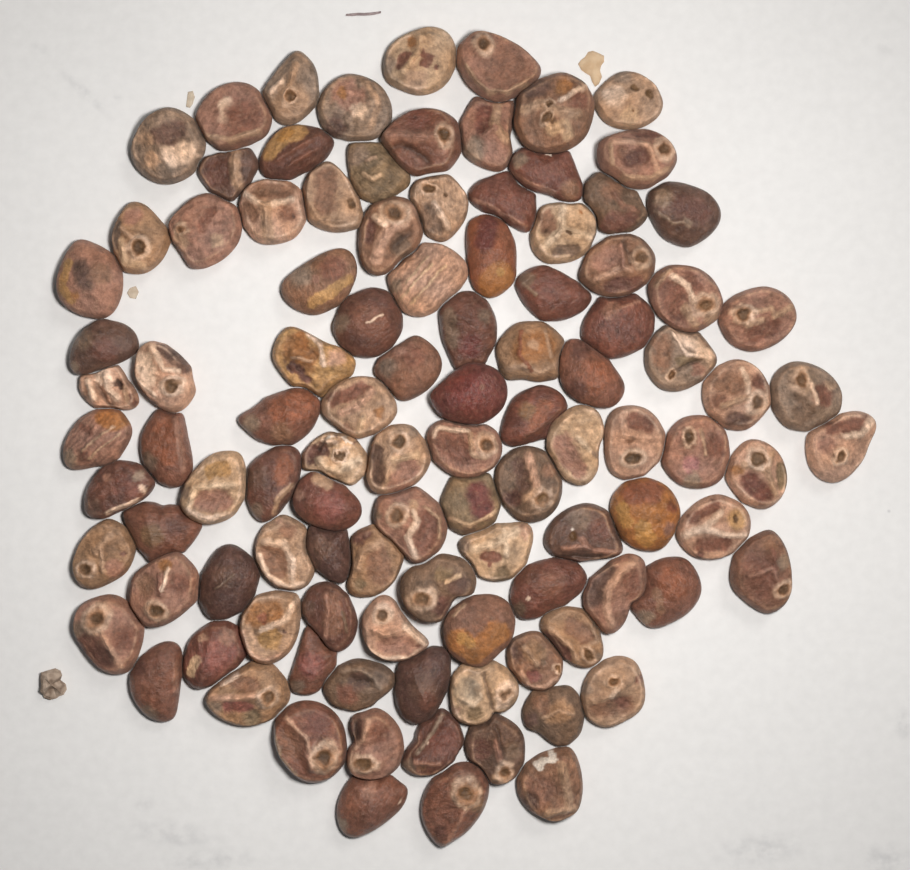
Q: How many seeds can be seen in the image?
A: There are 106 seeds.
